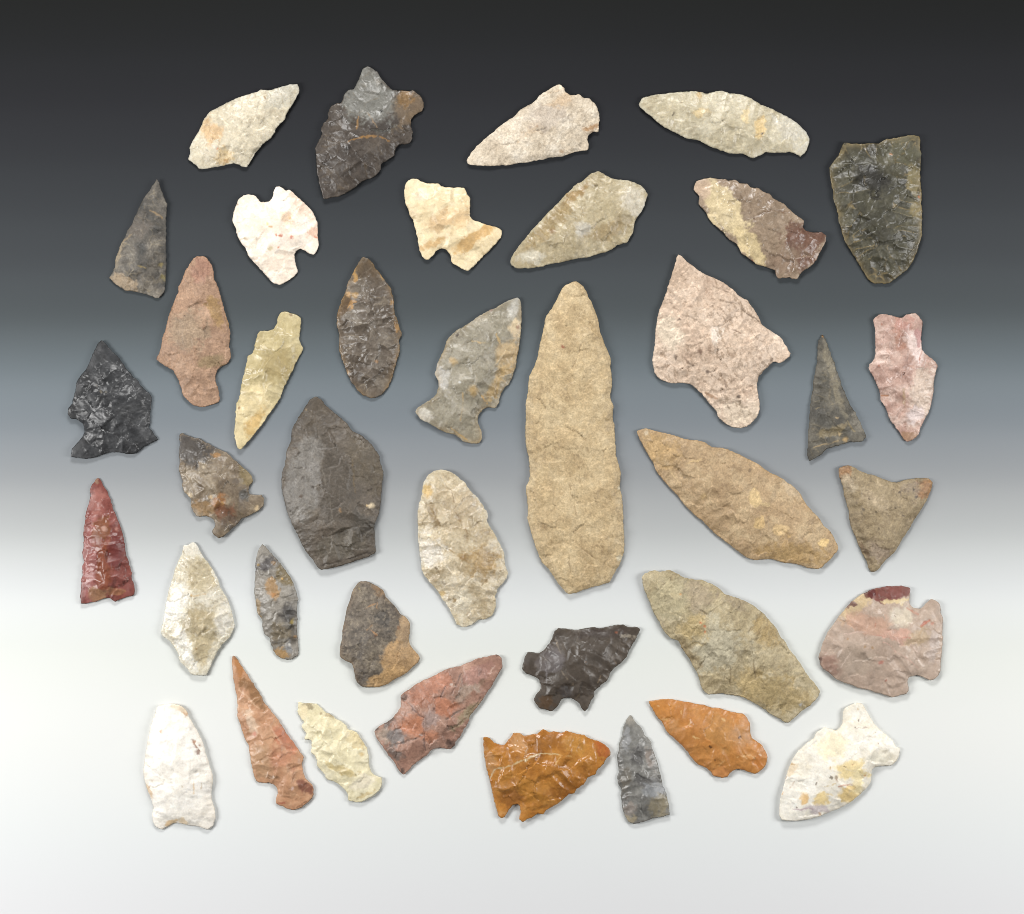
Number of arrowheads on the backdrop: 39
